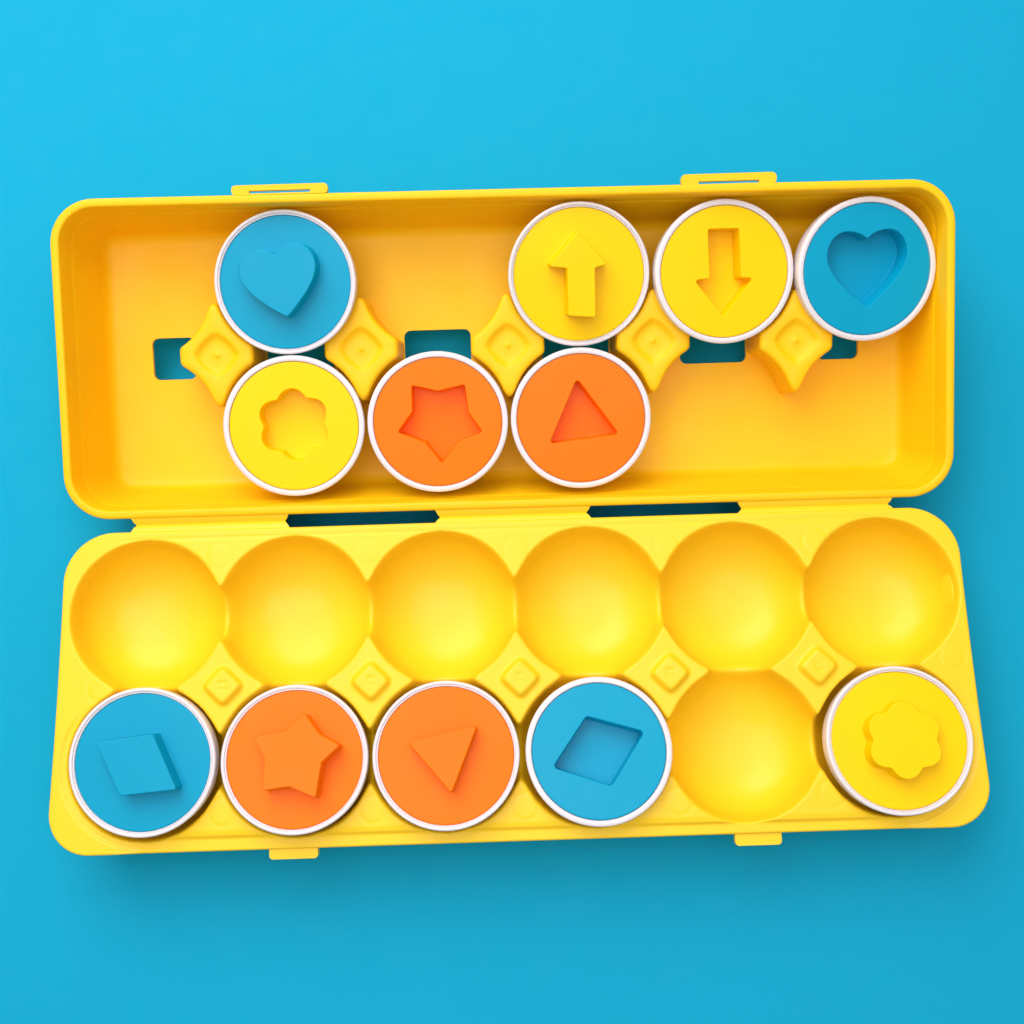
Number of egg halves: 12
